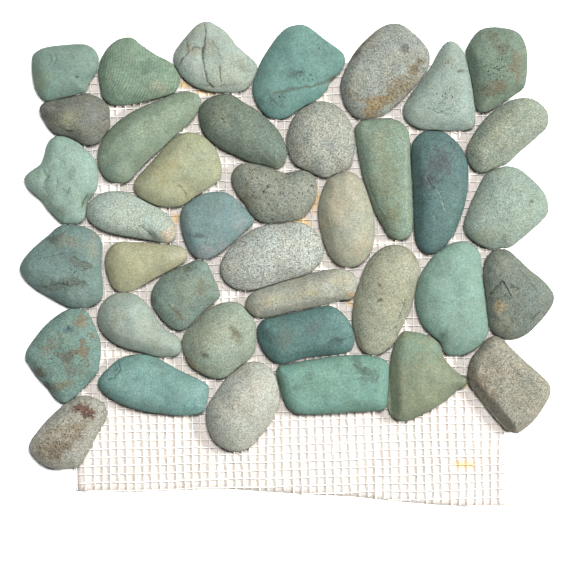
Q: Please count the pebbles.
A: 39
